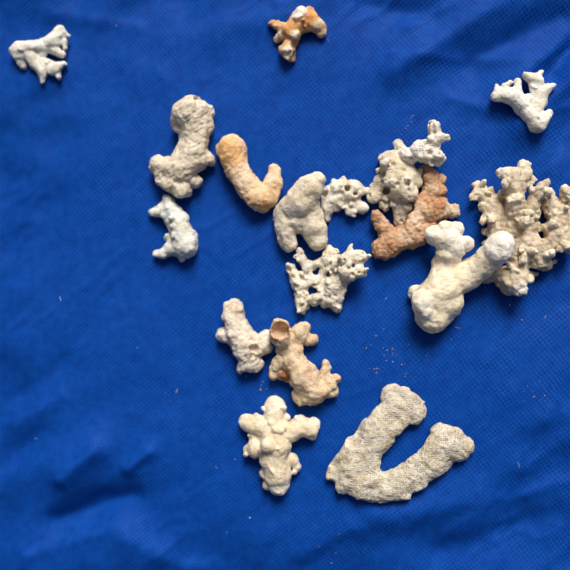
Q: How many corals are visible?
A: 17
